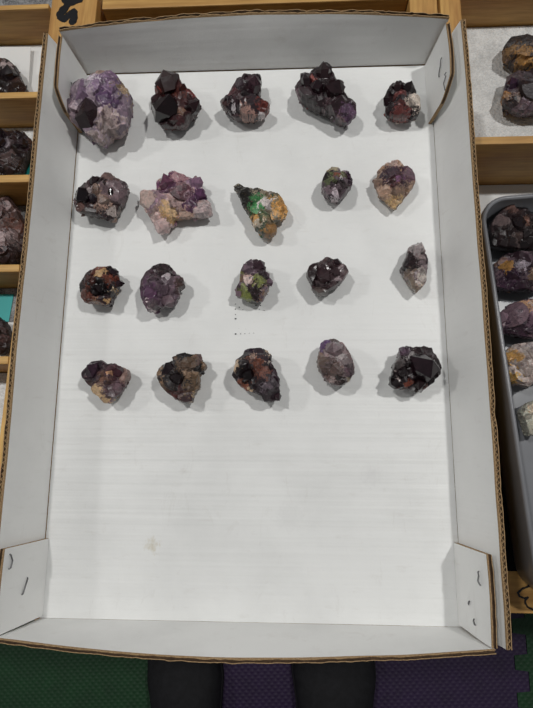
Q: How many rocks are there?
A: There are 31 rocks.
